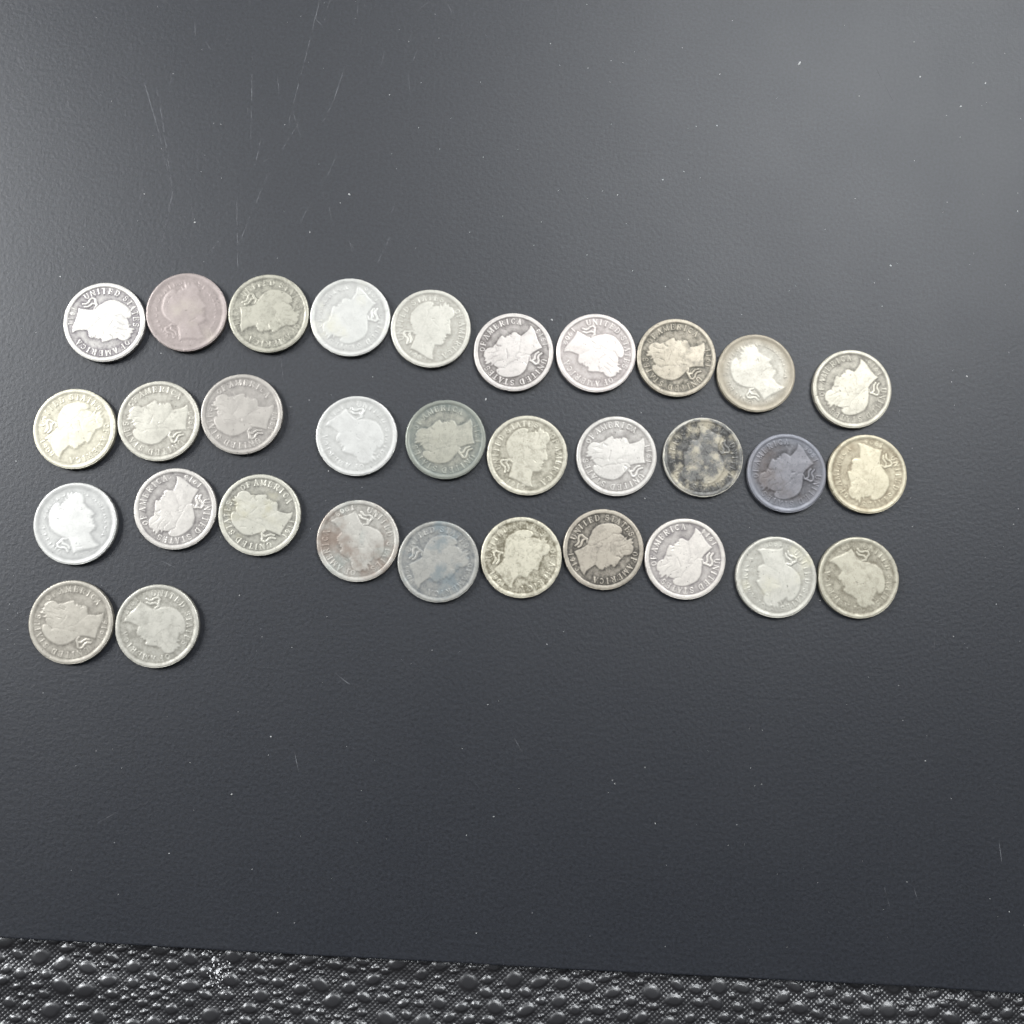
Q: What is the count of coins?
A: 32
